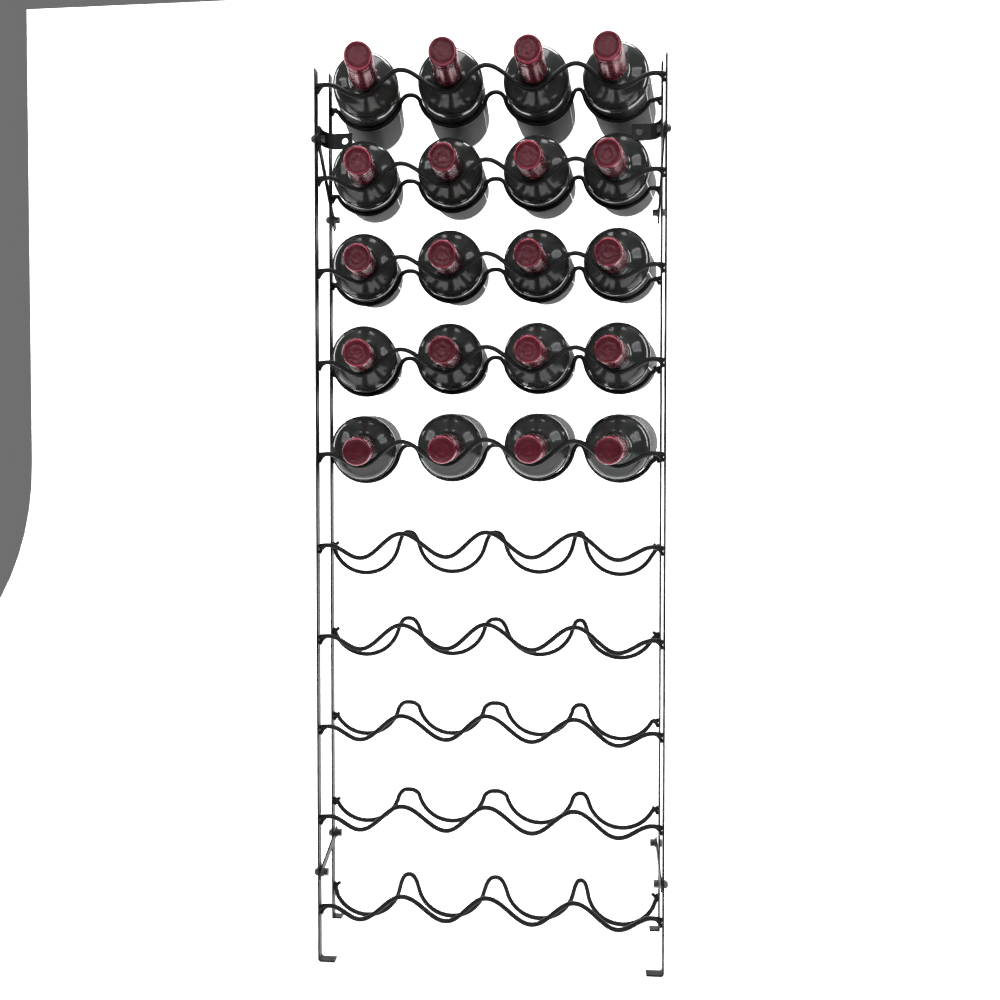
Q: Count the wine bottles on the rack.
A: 20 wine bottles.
